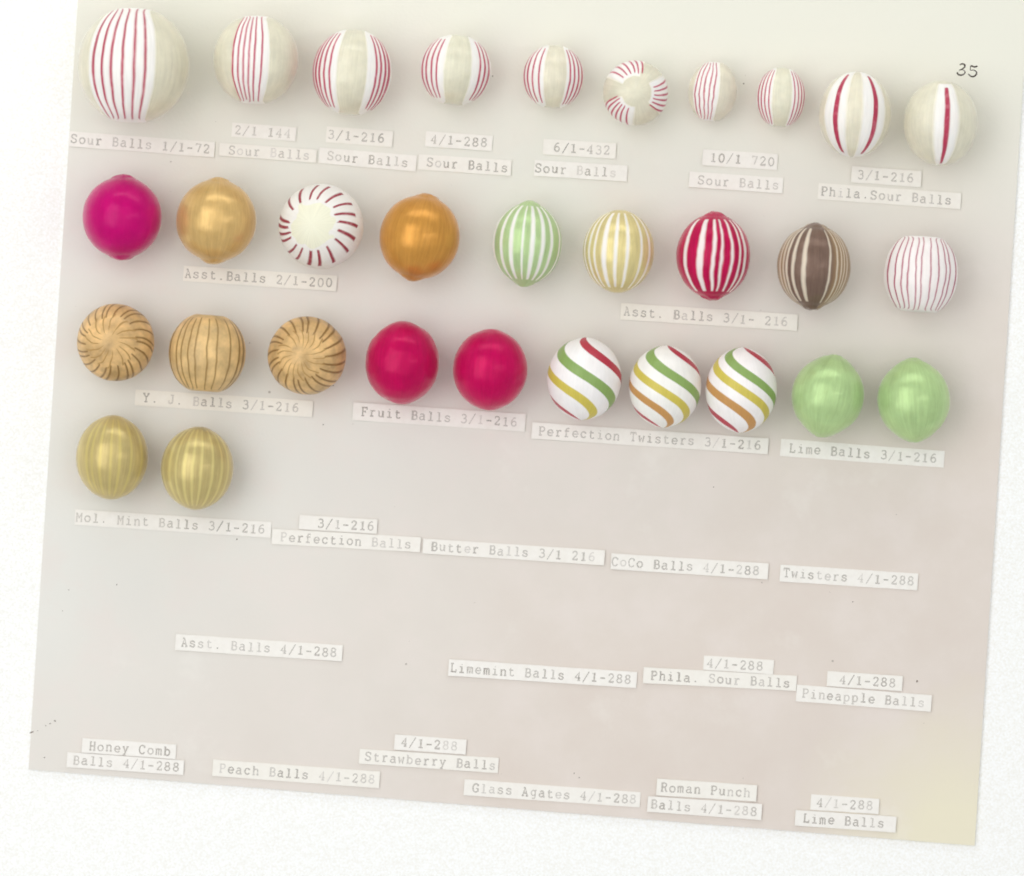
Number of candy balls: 31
